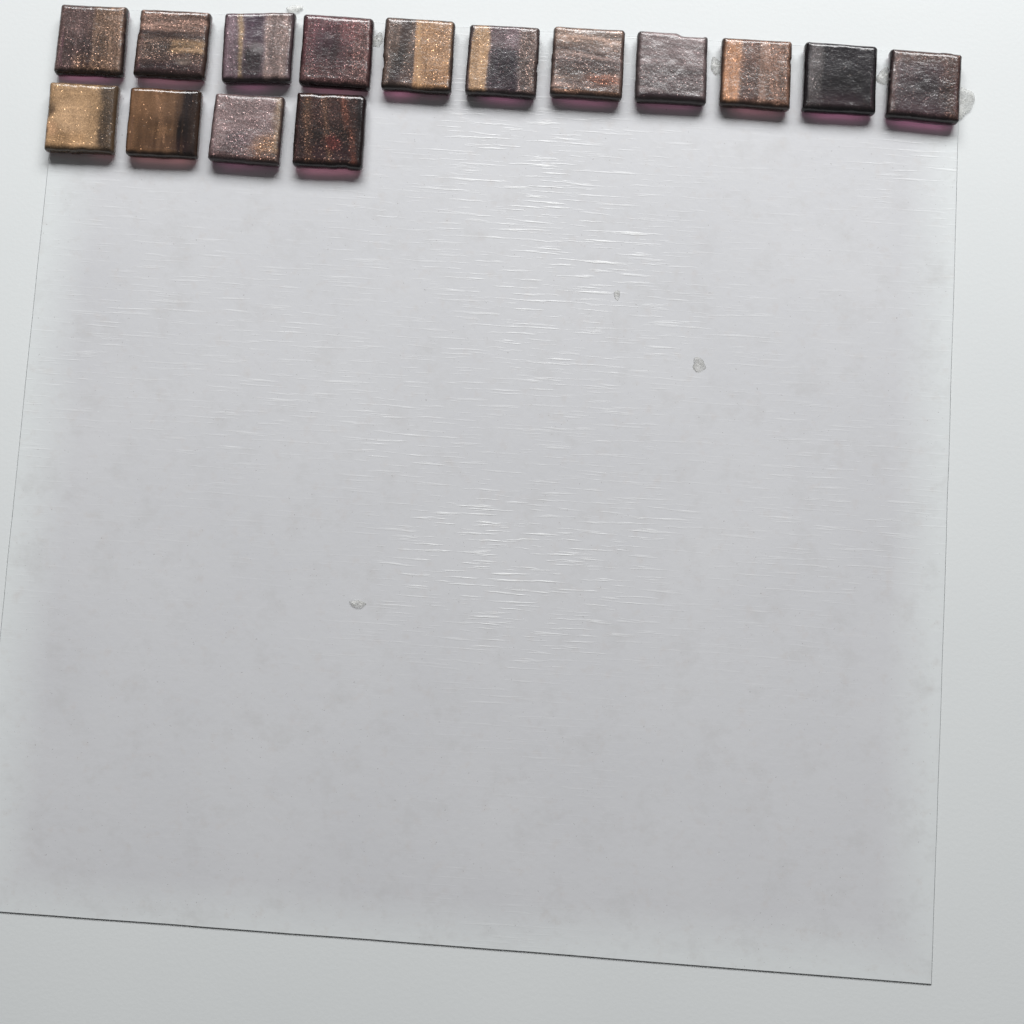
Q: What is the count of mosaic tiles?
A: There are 15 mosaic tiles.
